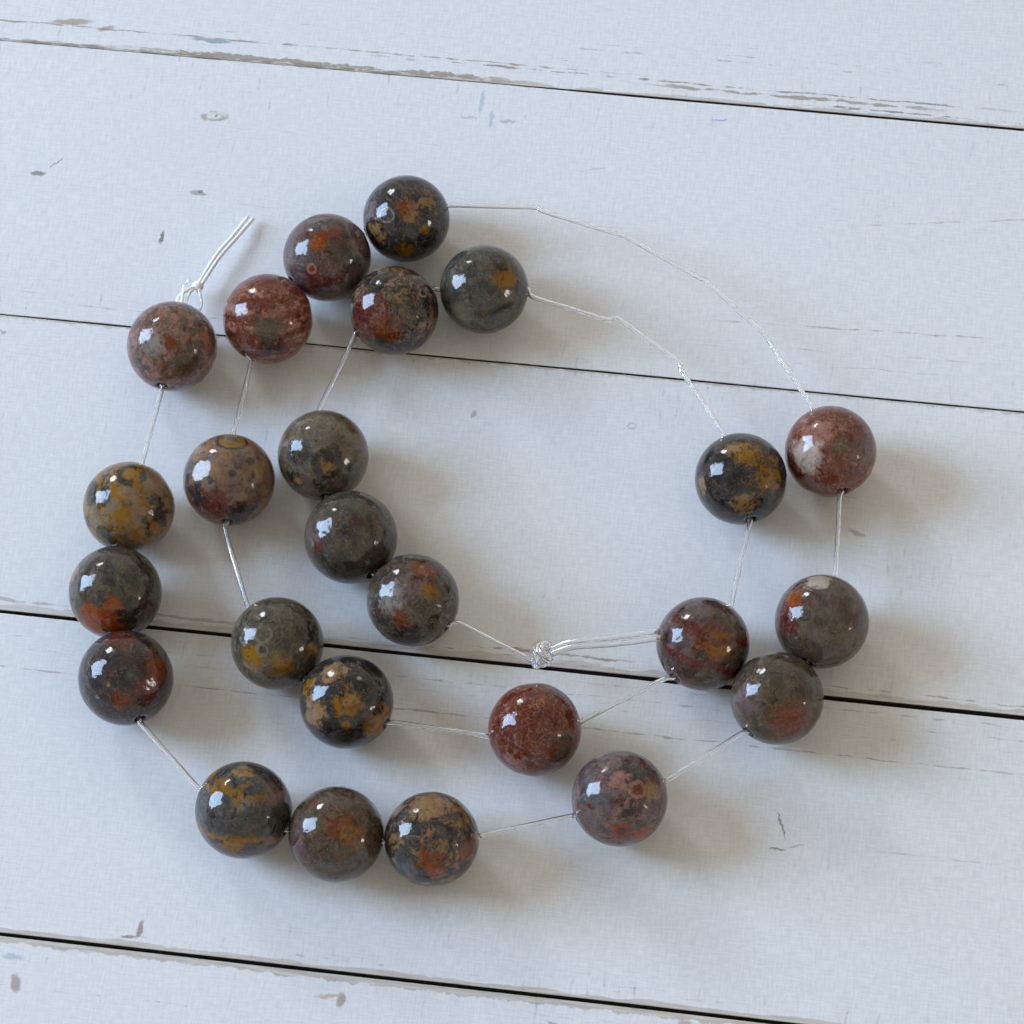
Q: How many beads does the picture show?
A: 25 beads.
